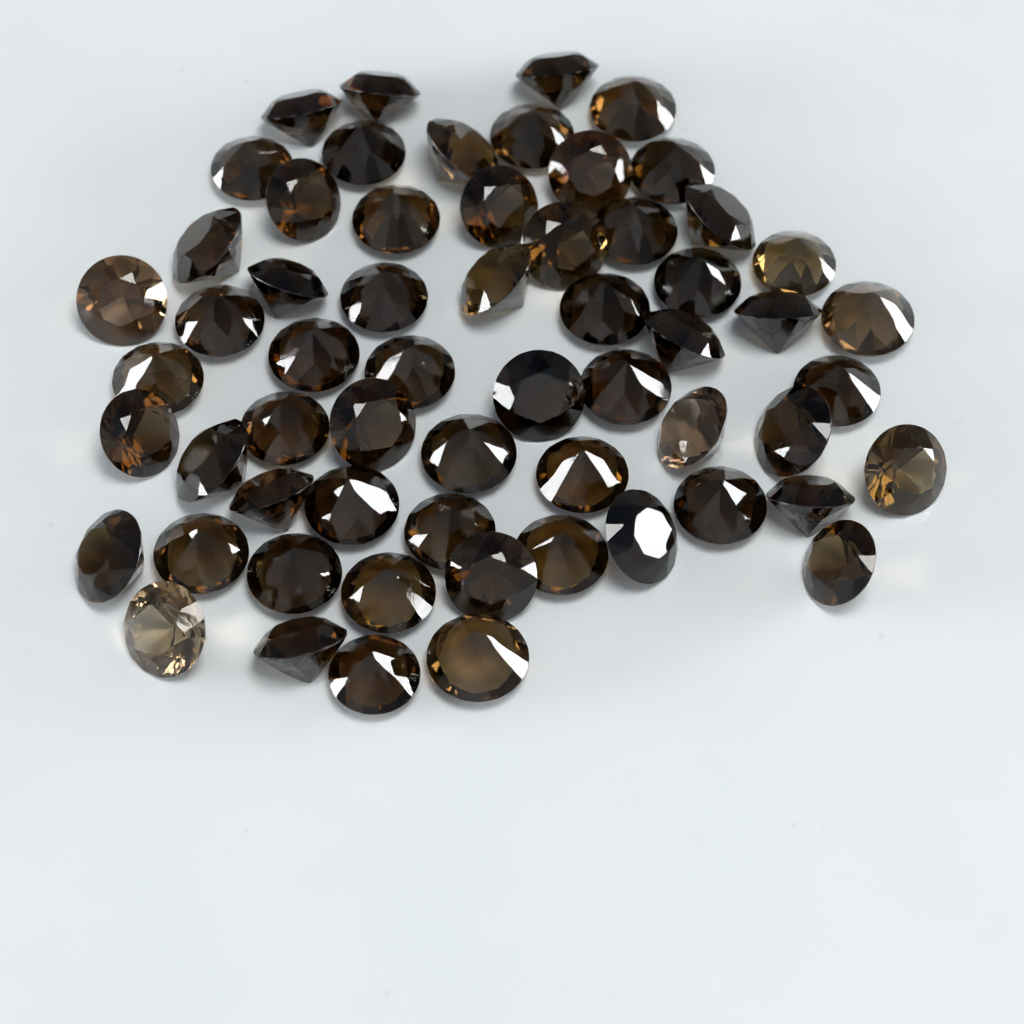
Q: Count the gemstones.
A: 60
